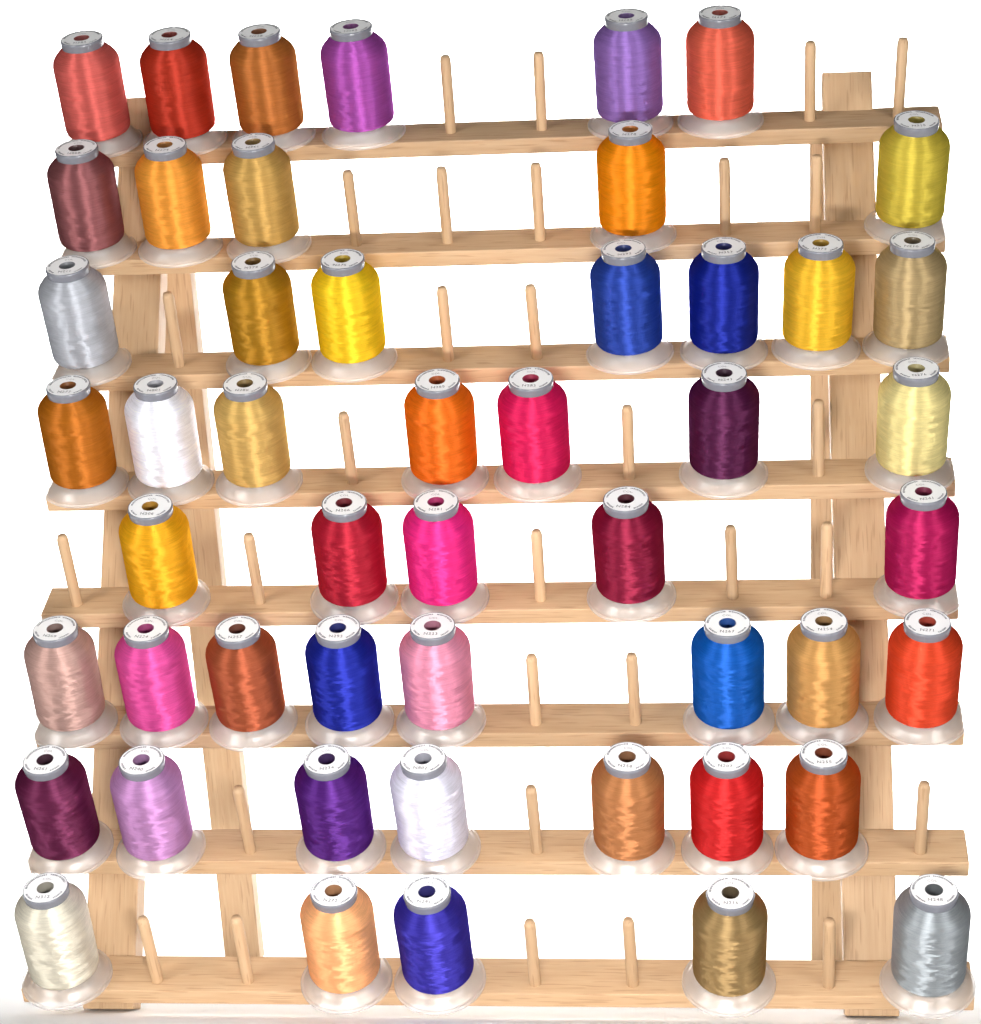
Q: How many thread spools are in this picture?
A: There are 50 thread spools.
